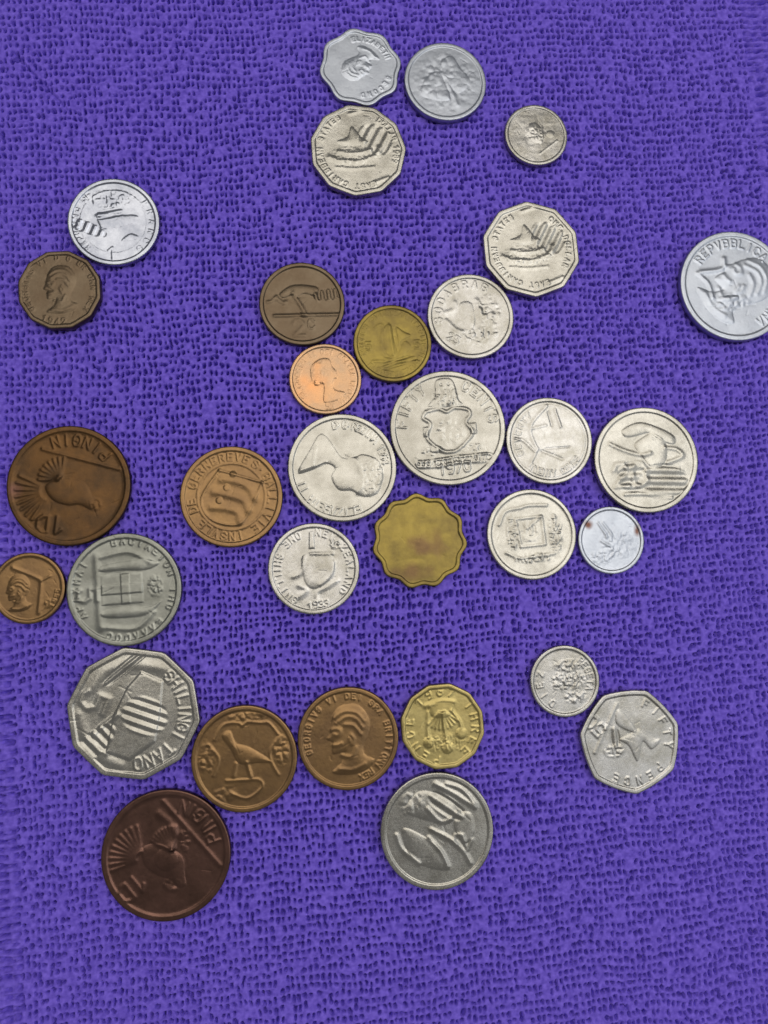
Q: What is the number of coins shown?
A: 32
